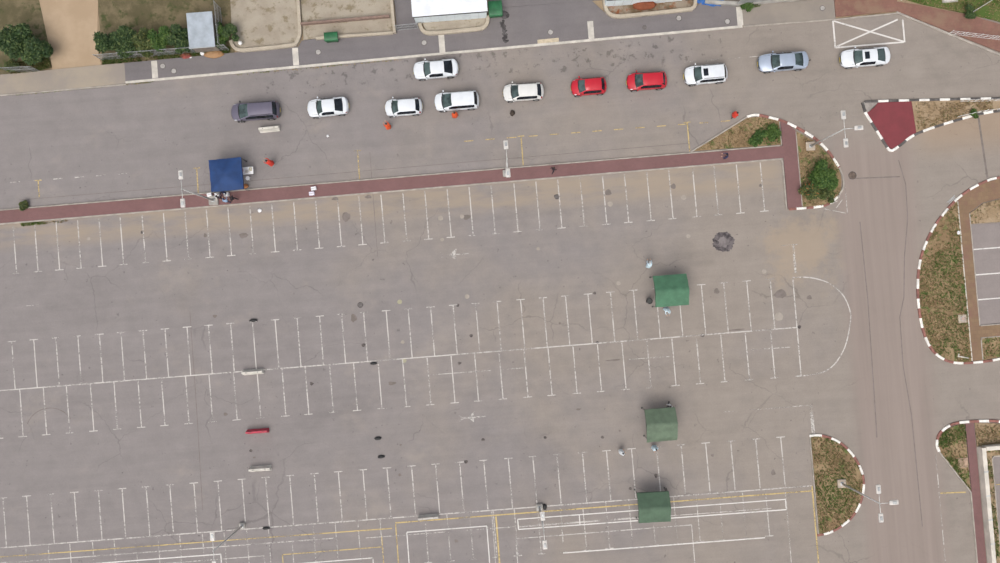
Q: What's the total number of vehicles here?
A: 11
